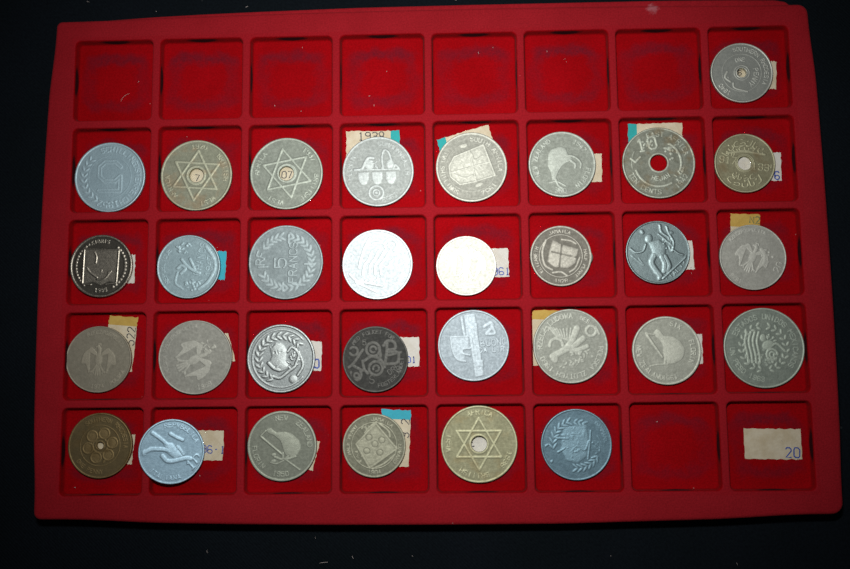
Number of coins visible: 31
